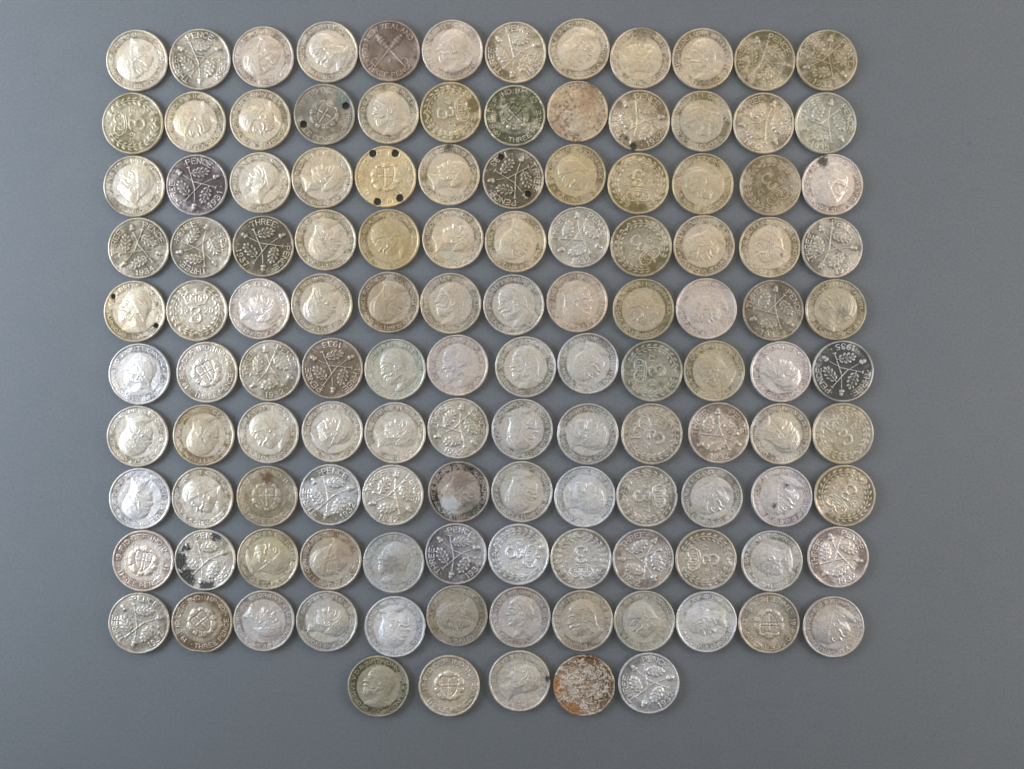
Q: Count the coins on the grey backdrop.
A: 125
